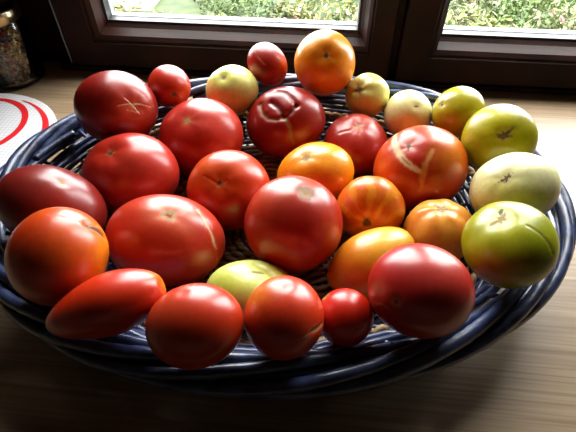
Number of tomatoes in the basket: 31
